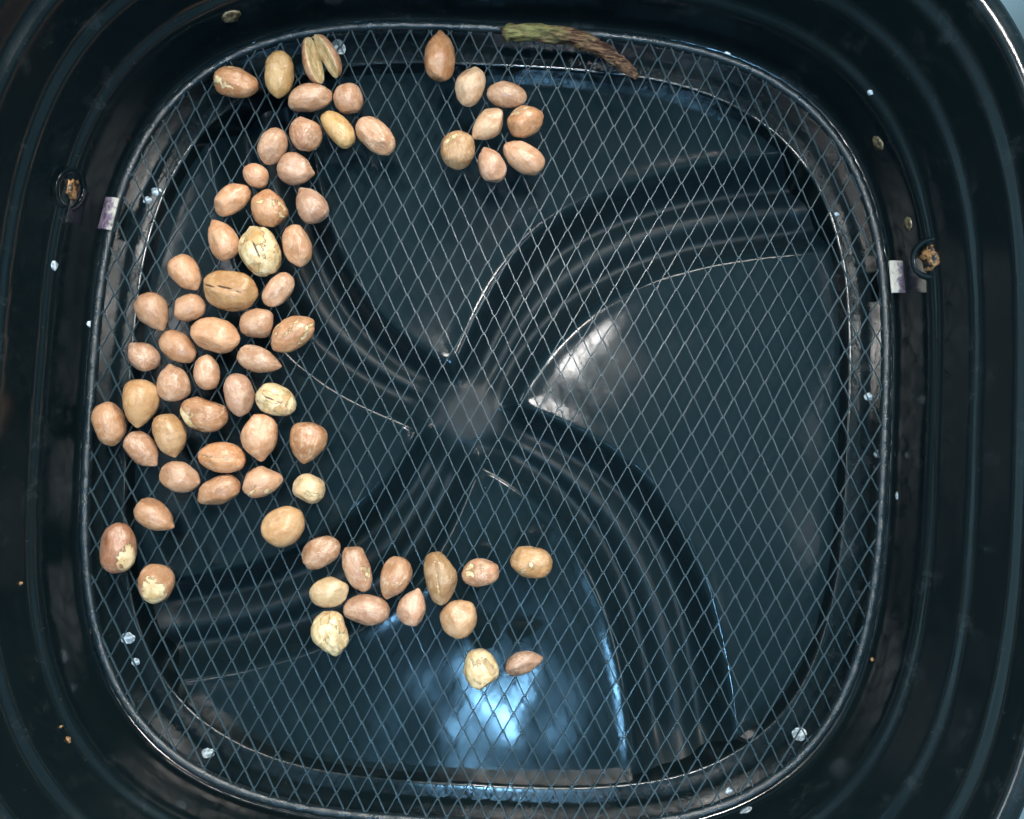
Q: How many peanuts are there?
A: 69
